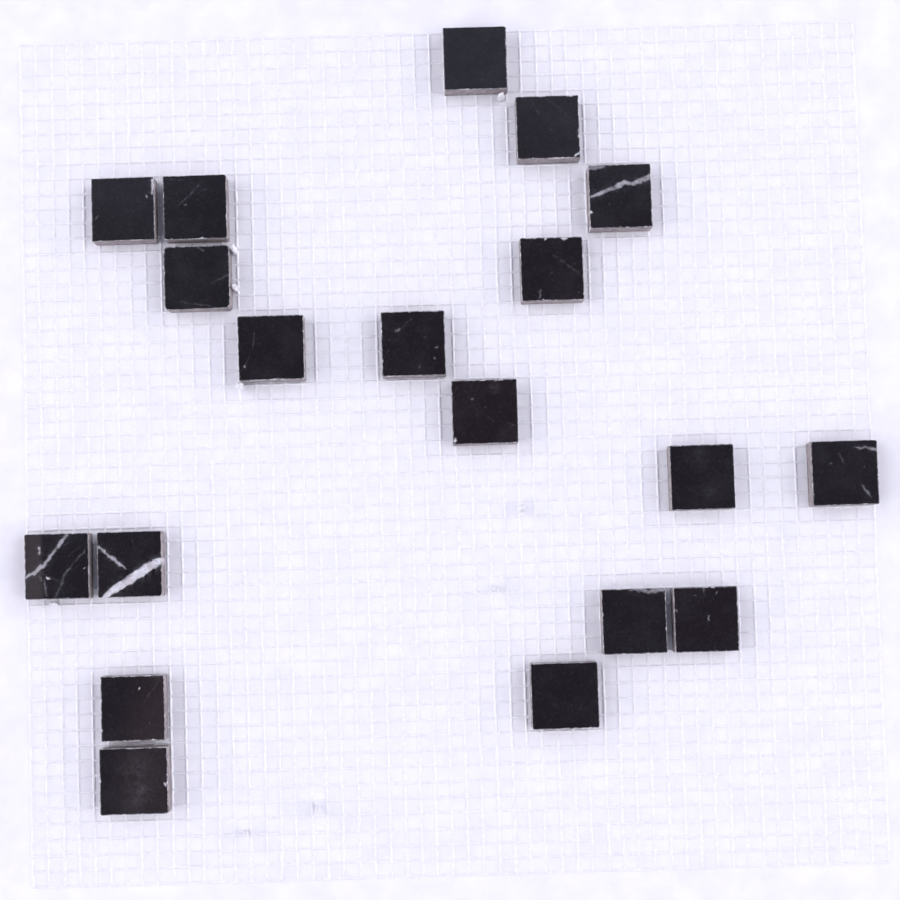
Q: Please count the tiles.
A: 19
